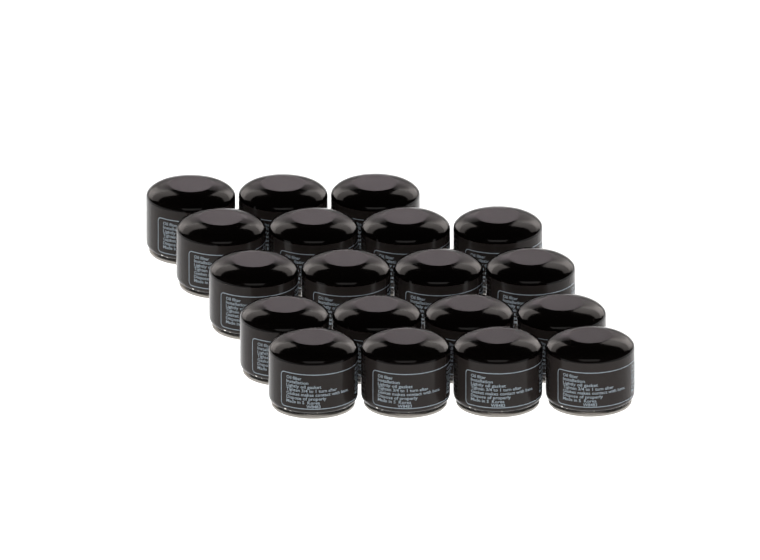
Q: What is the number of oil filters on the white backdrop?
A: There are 19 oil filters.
